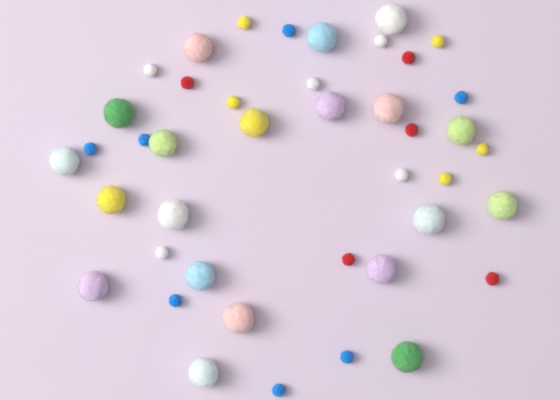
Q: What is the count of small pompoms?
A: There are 22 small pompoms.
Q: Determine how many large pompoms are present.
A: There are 20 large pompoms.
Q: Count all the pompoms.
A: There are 42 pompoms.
